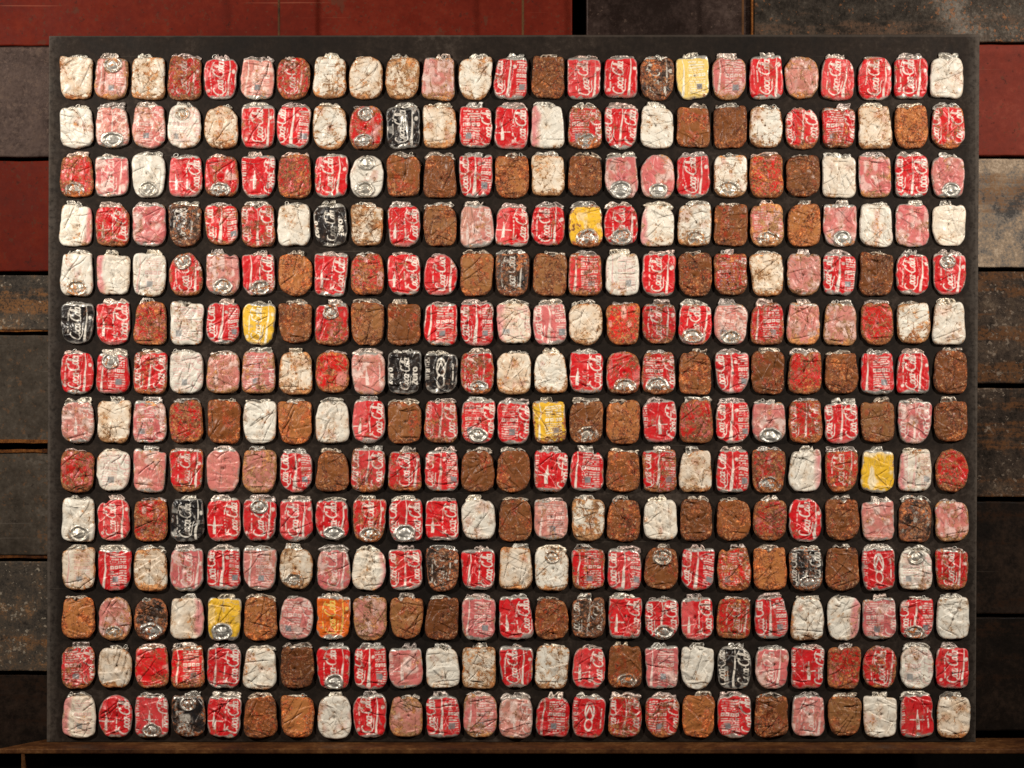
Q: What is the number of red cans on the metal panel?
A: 146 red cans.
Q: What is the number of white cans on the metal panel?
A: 75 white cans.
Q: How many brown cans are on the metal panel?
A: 55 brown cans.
